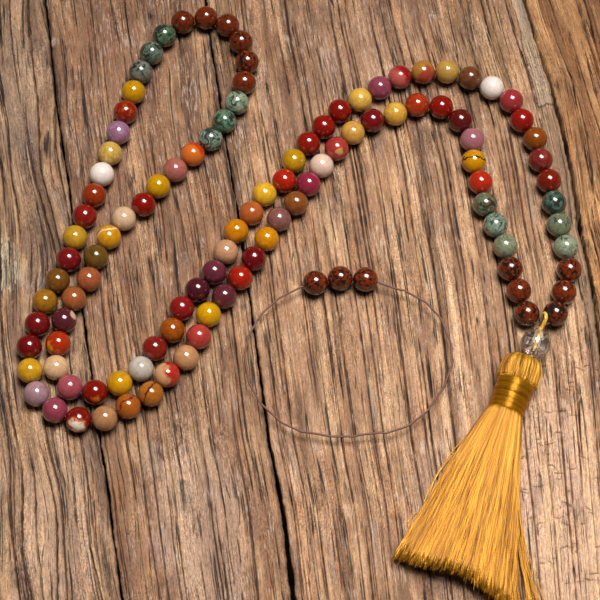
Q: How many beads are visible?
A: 112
